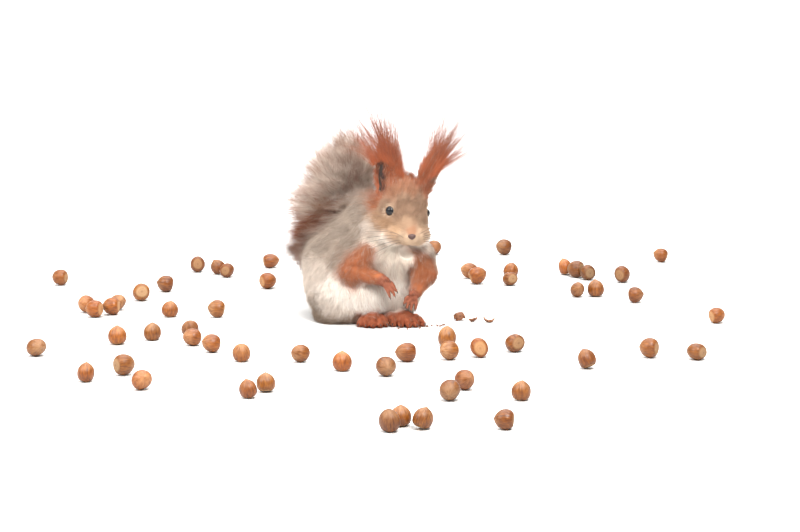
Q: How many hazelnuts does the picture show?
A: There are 59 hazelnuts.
